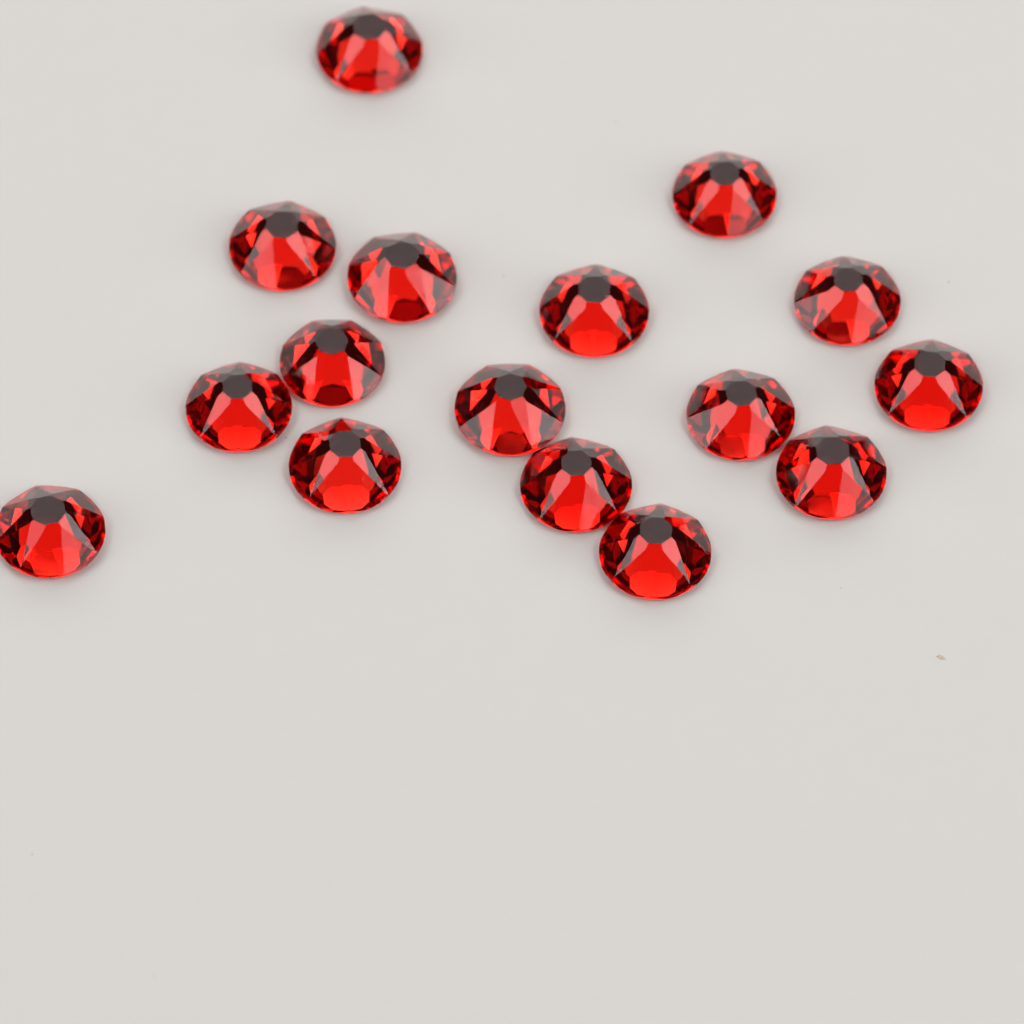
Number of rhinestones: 16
